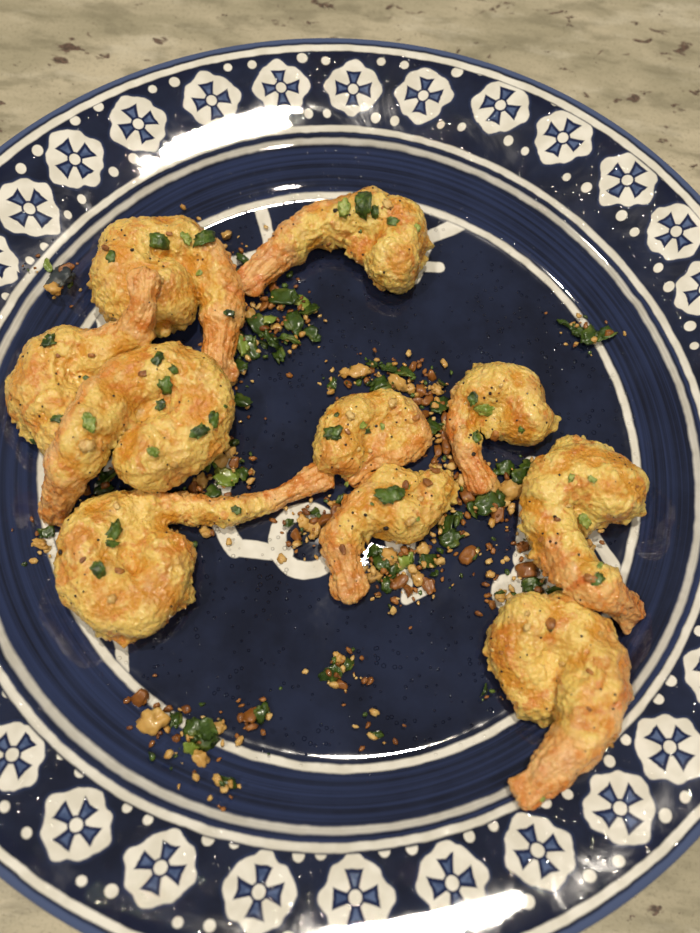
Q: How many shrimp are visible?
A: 10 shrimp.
